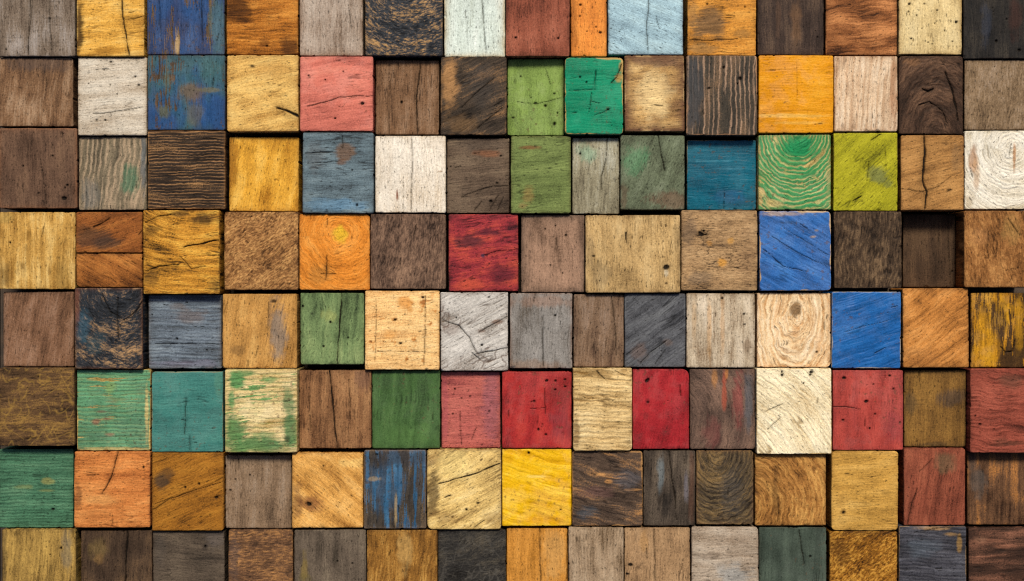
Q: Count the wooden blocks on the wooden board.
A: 120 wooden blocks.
